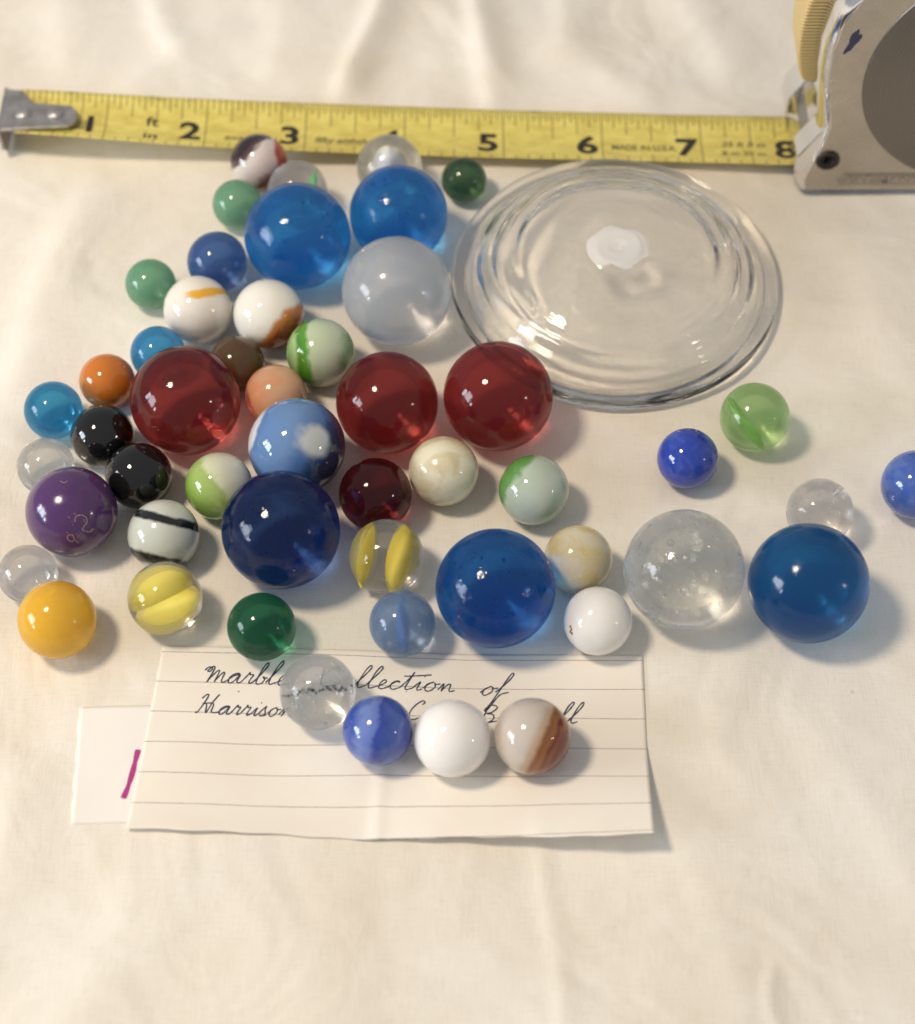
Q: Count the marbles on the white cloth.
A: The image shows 51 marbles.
